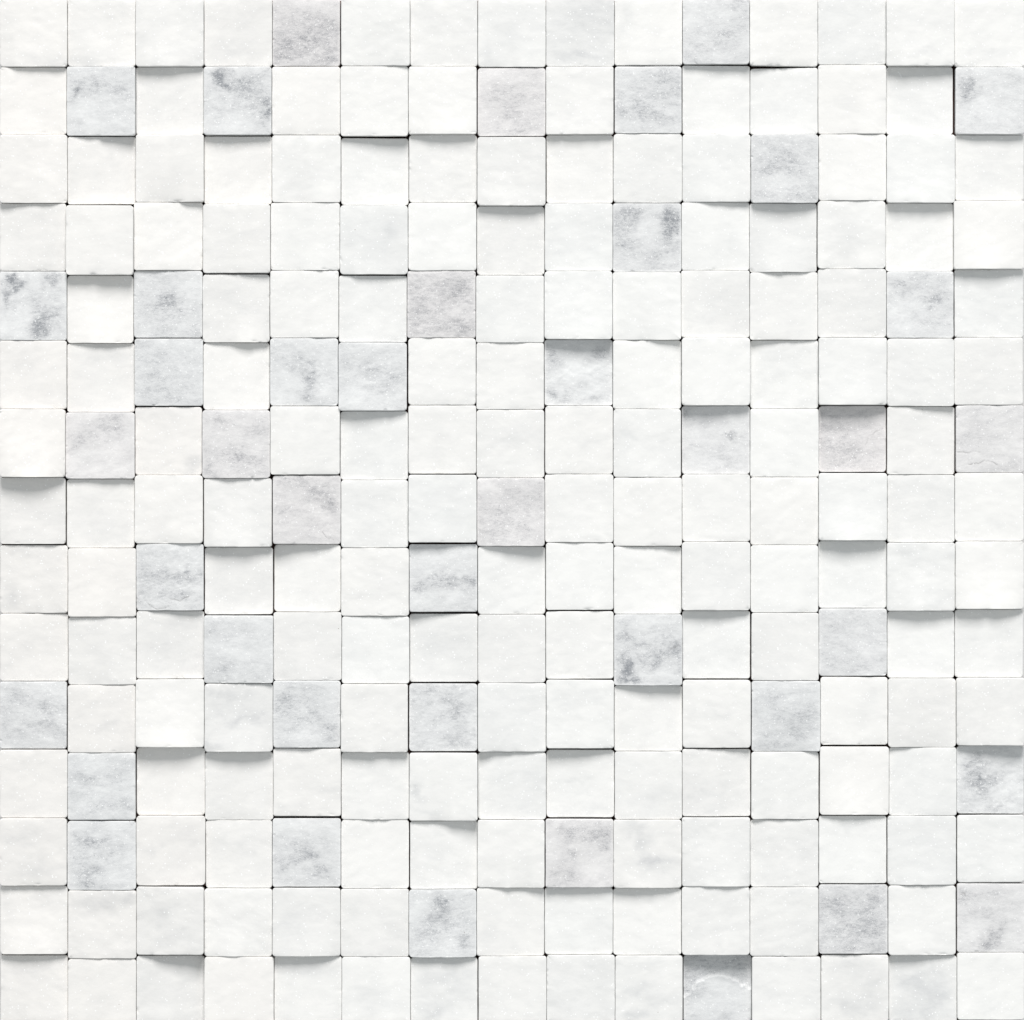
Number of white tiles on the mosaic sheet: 183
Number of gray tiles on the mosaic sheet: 42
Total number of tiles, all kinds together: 225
